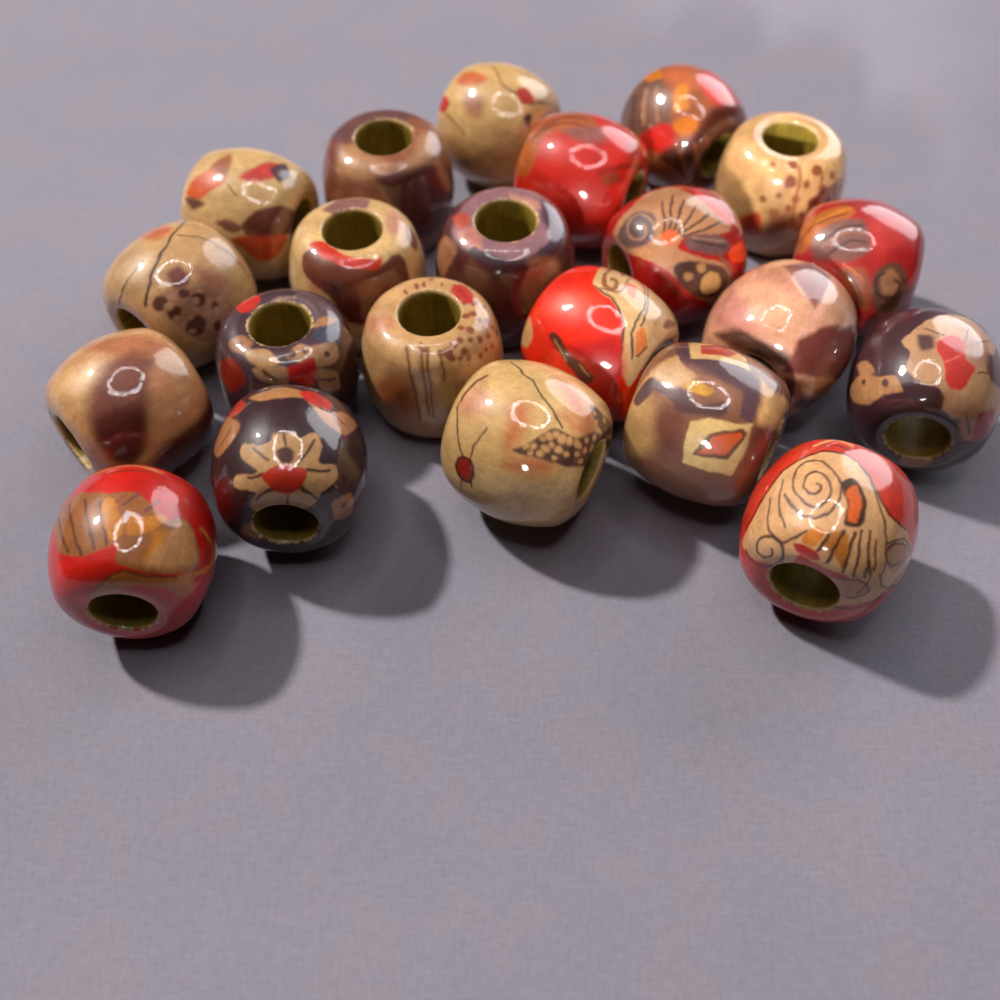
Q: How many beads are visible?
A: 22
